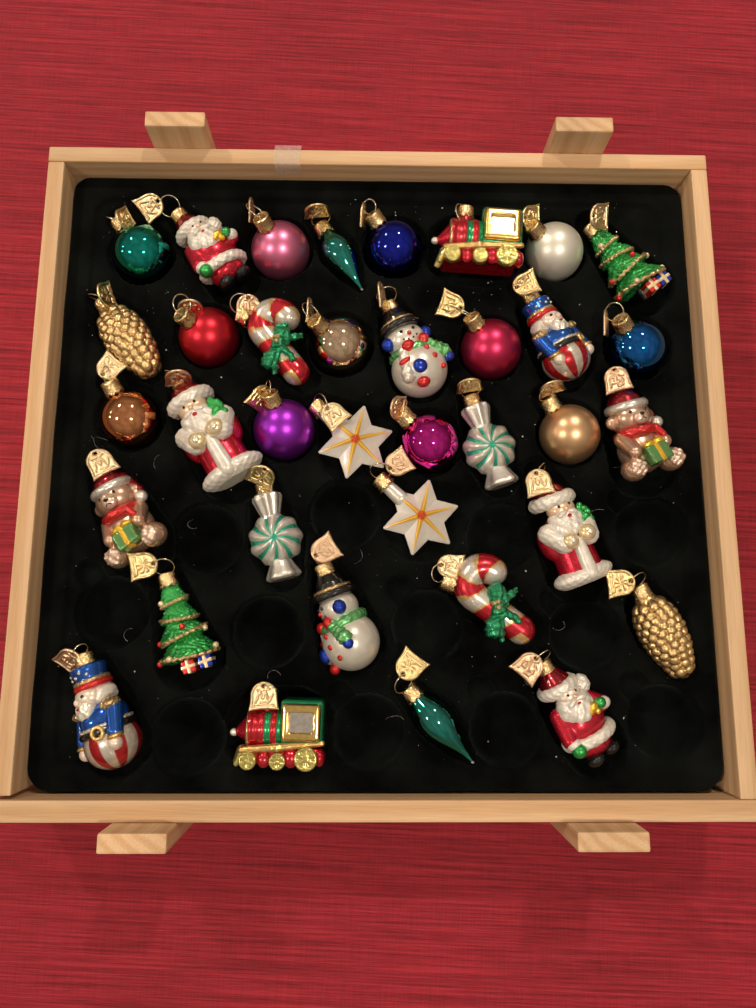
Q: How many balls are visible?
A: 12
